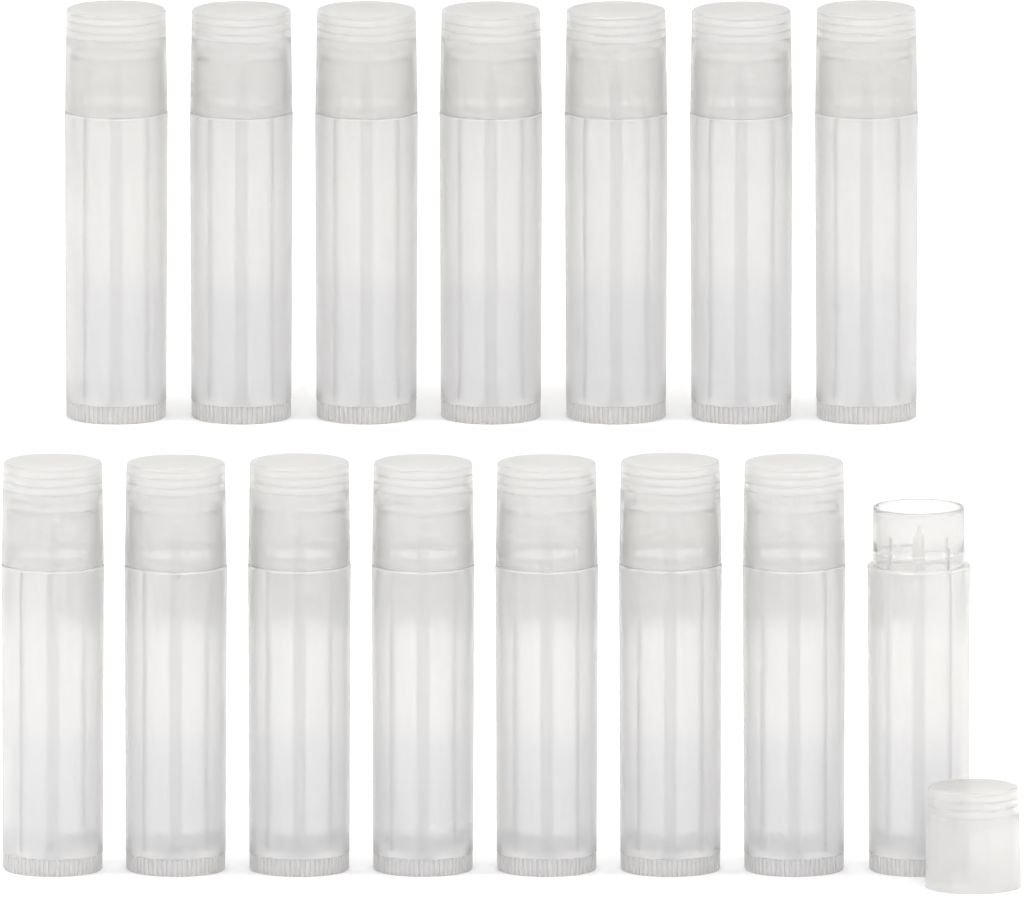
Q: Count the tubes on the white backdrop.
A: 15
